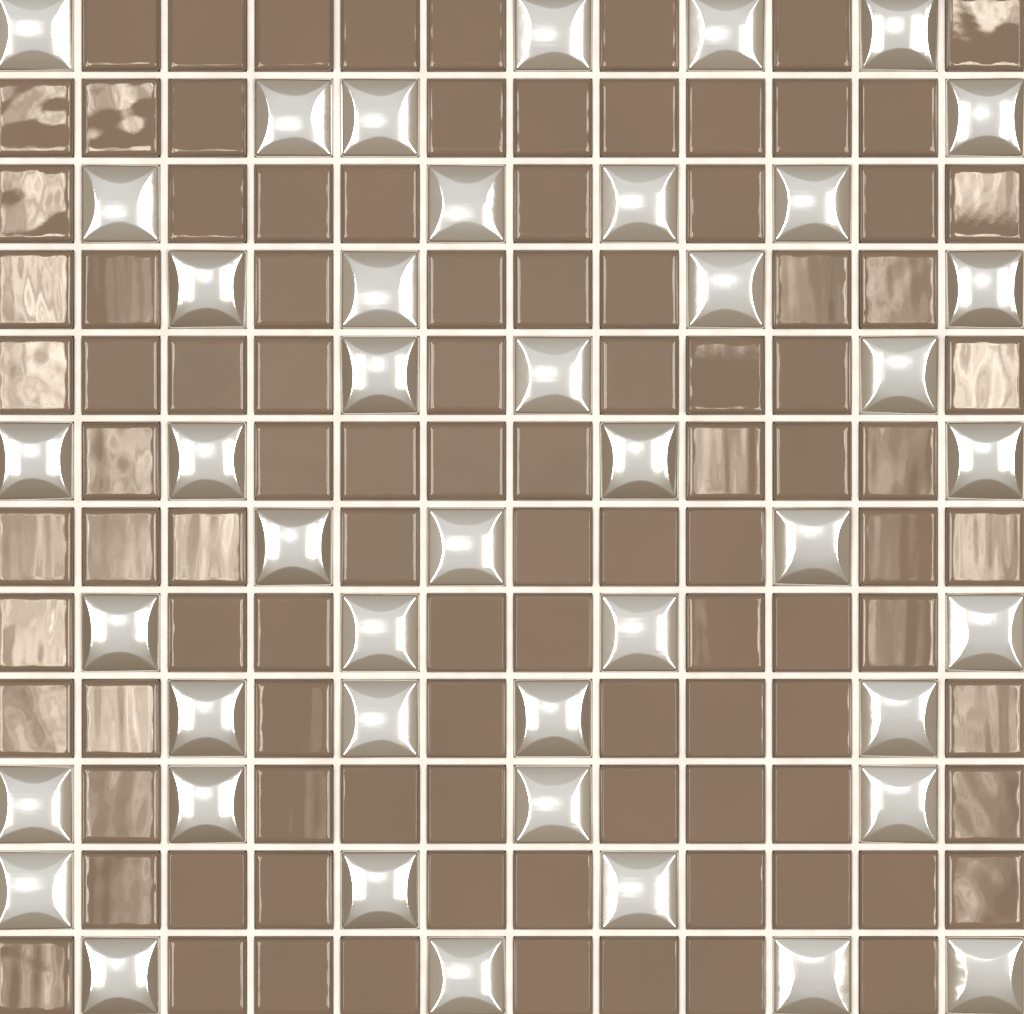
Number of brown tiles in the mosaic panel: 100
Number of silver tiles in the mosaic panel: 44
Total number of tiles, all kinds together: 144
